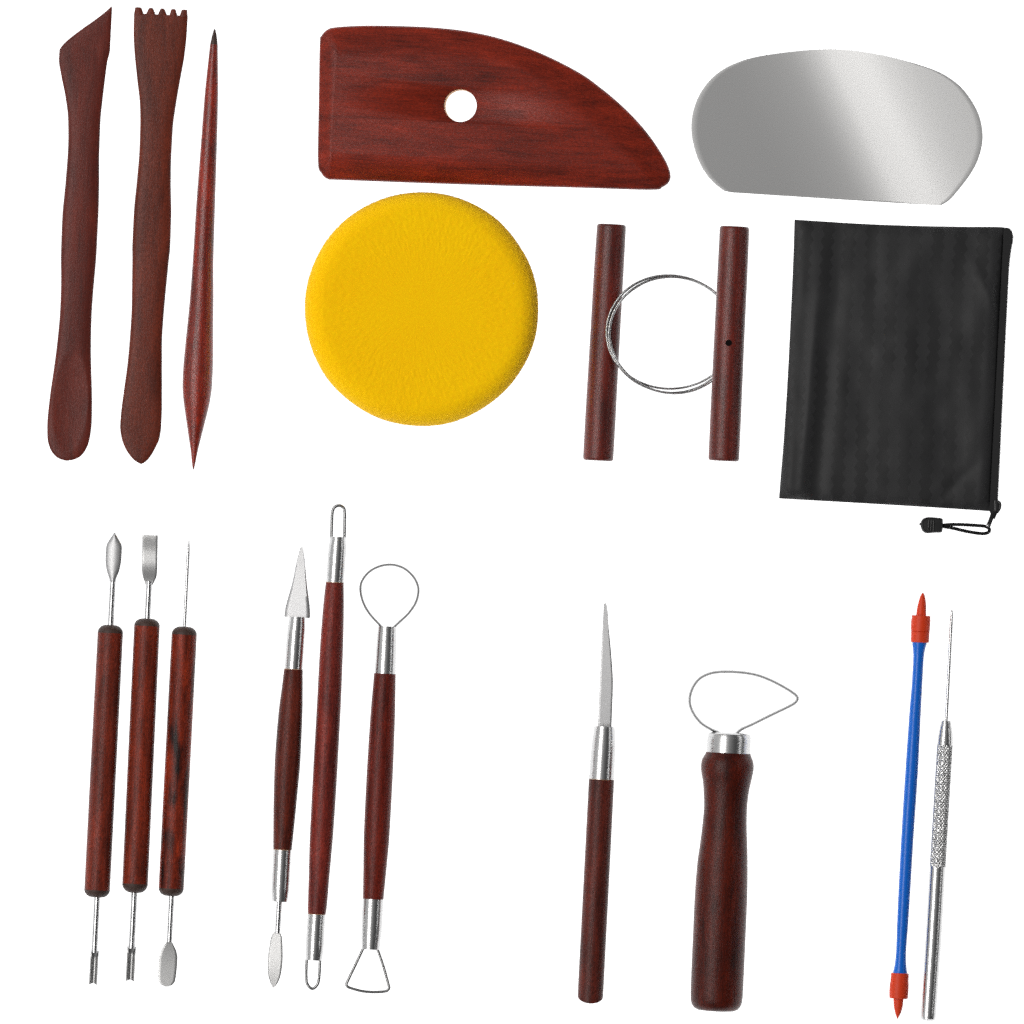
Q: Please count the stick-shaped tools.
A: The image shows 13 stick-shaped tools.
